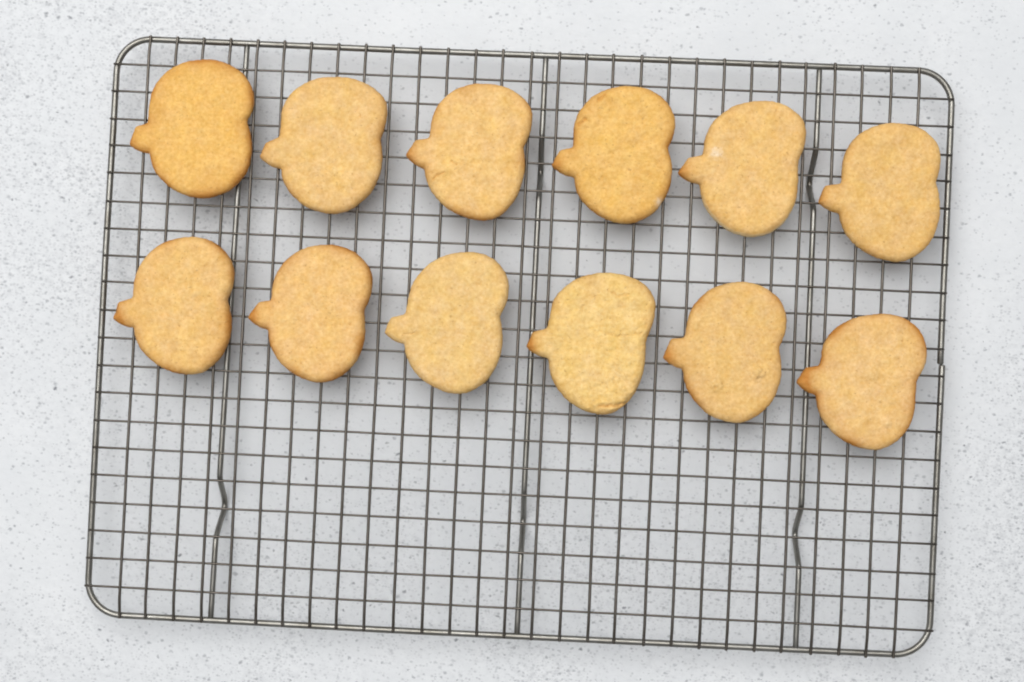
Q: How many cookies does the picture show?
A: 12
